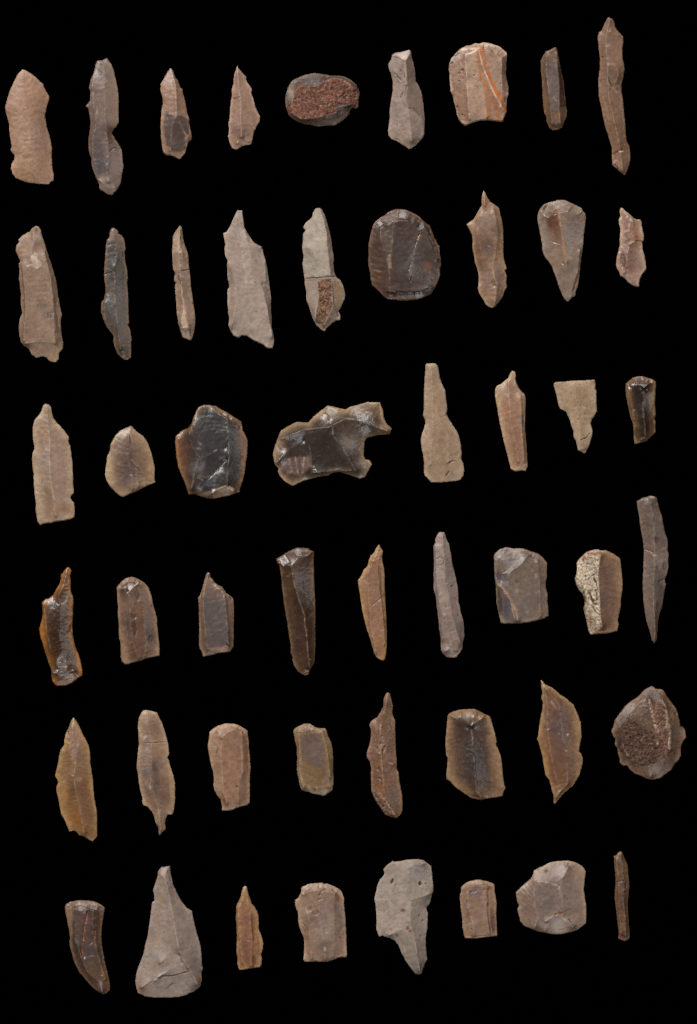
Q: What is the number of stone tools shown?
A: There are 51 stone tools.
